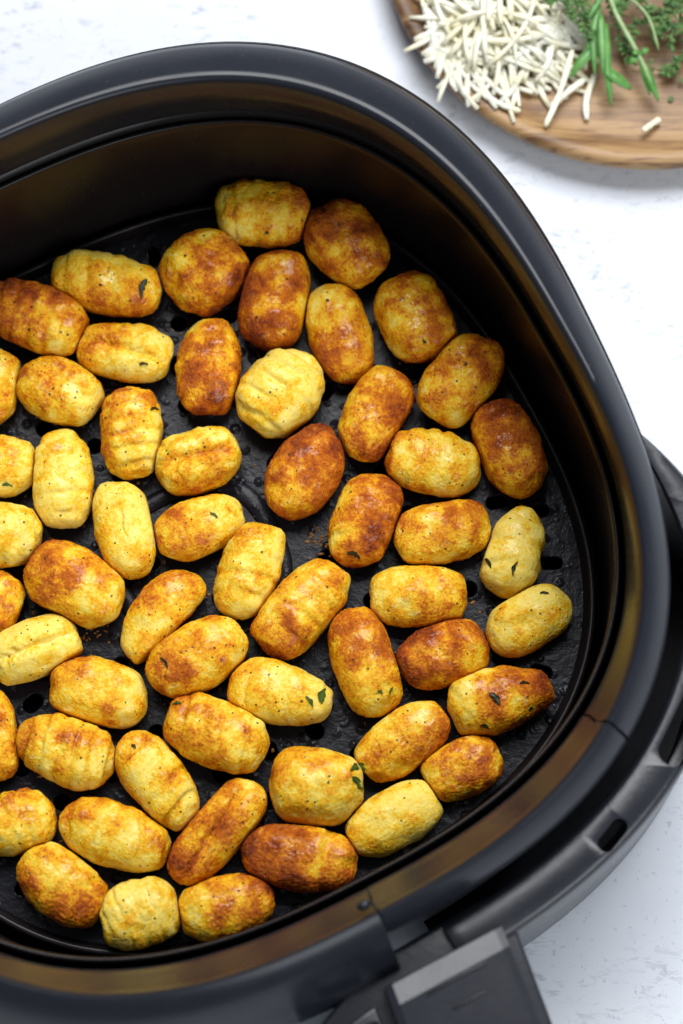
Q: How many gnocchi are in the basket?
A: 57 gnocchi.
